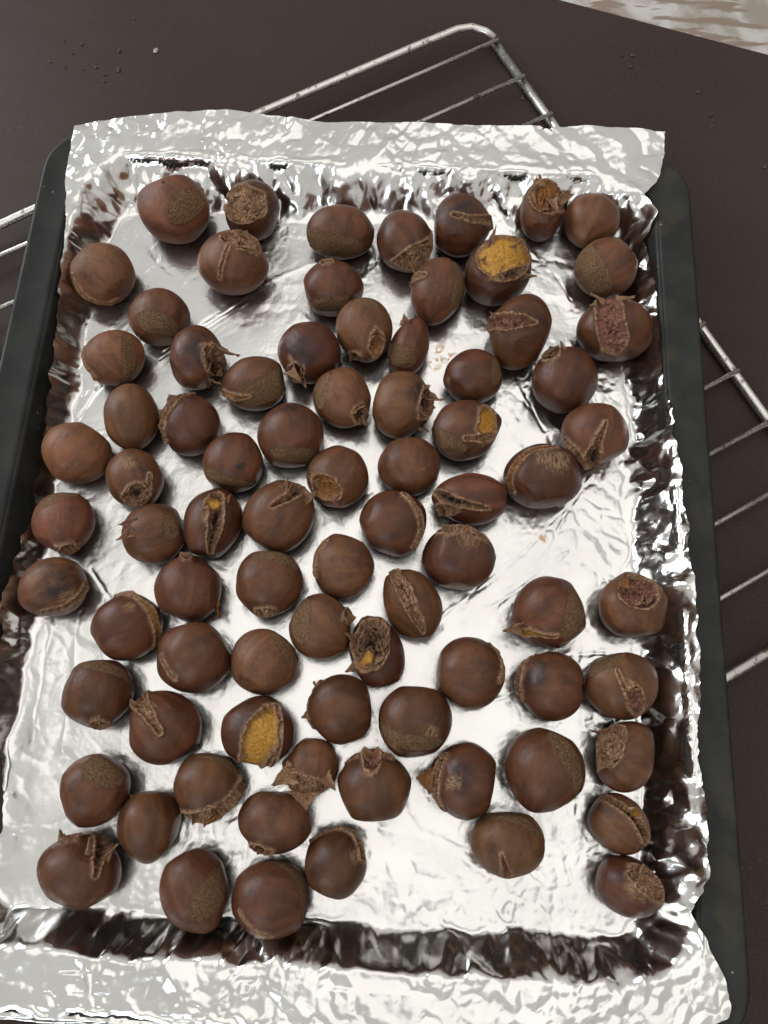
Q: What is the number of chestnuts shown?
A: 80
